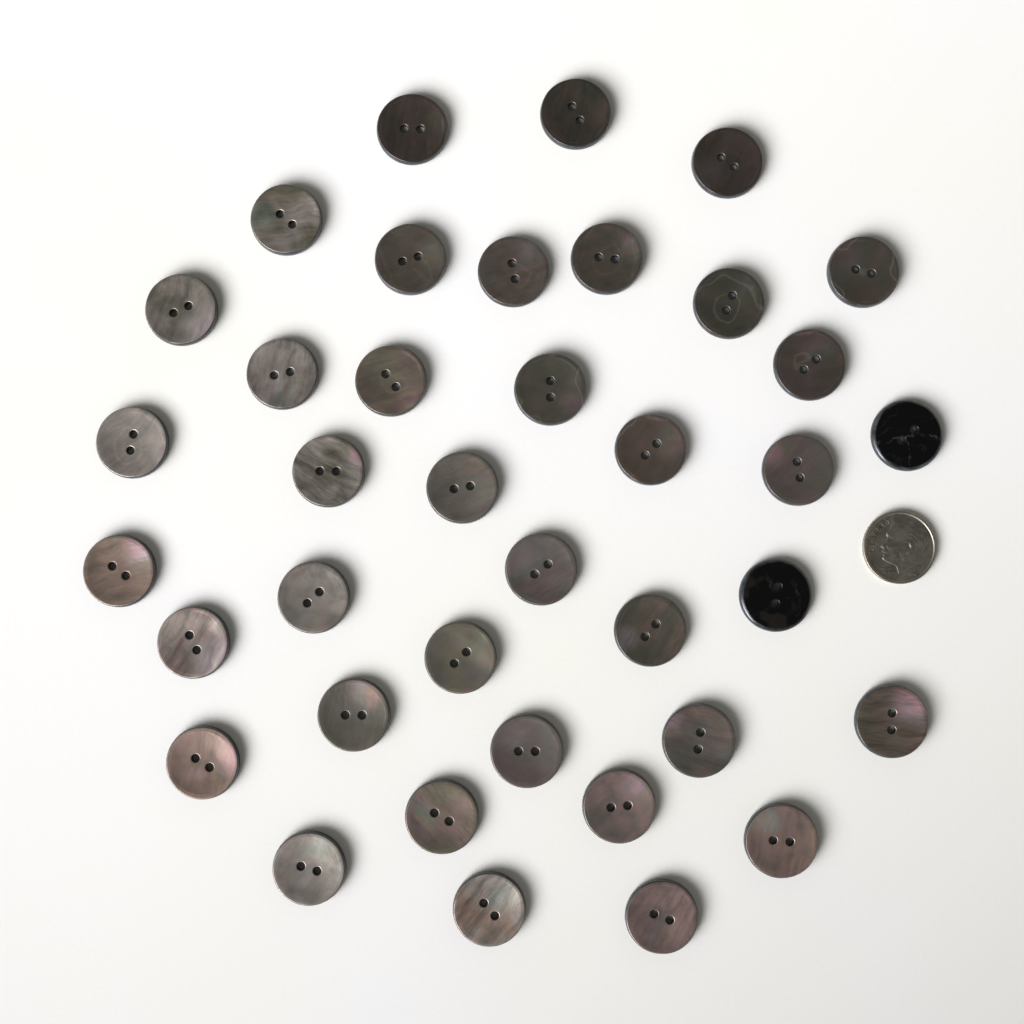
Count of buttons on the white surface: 38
